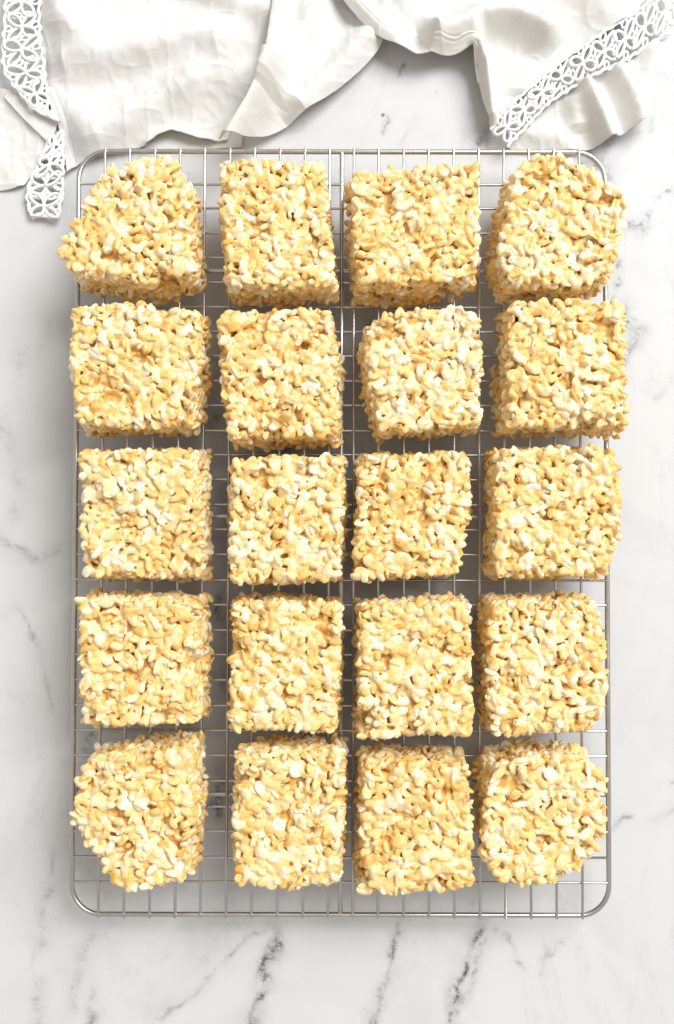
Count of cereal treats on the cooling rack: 20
